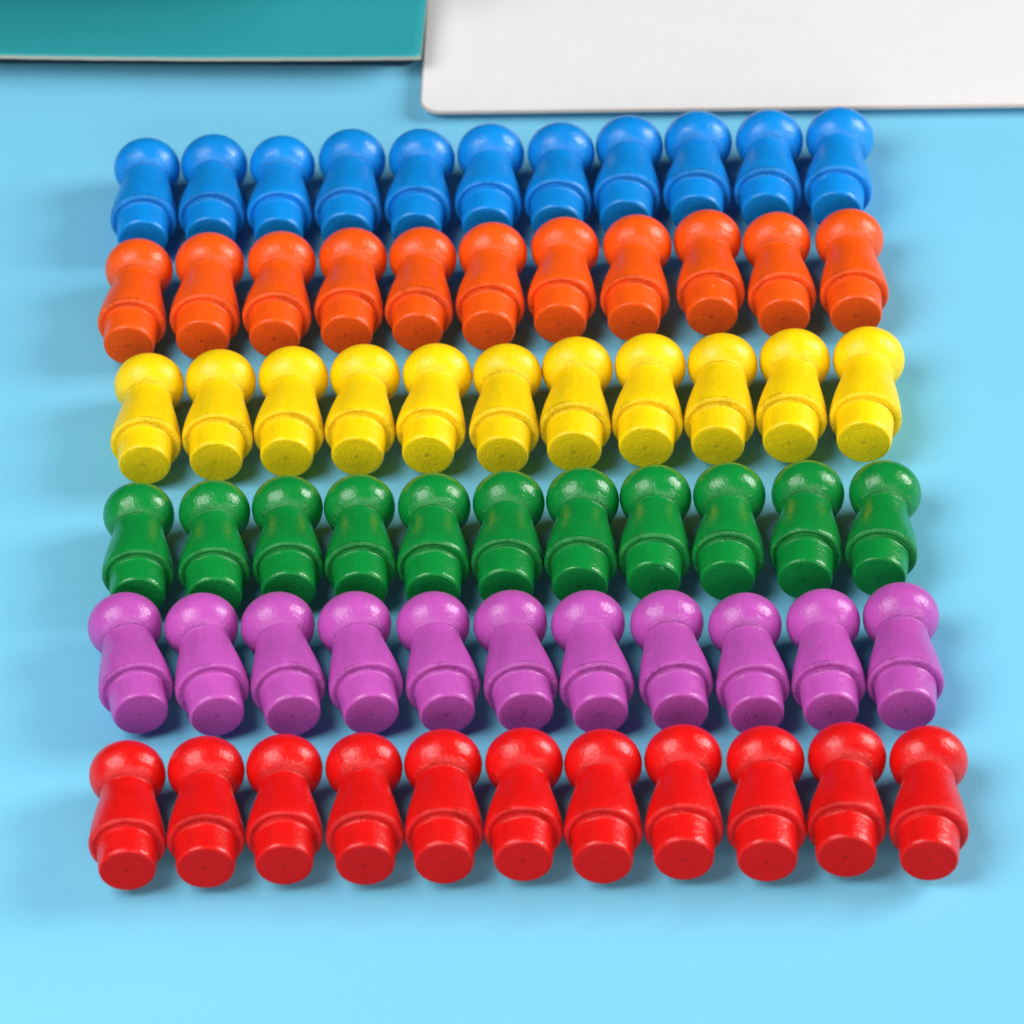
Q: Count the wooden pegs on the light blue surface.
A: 66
